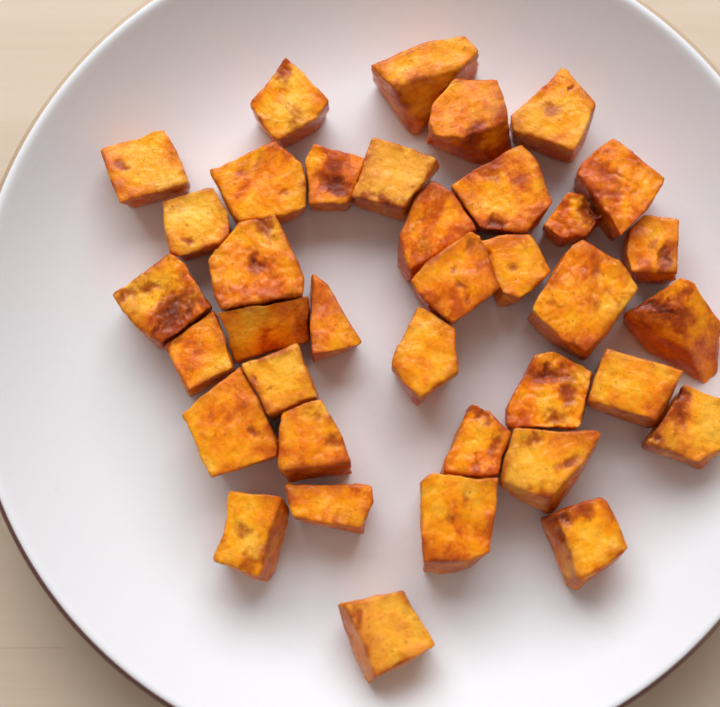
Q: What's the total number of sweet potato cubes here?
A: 37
